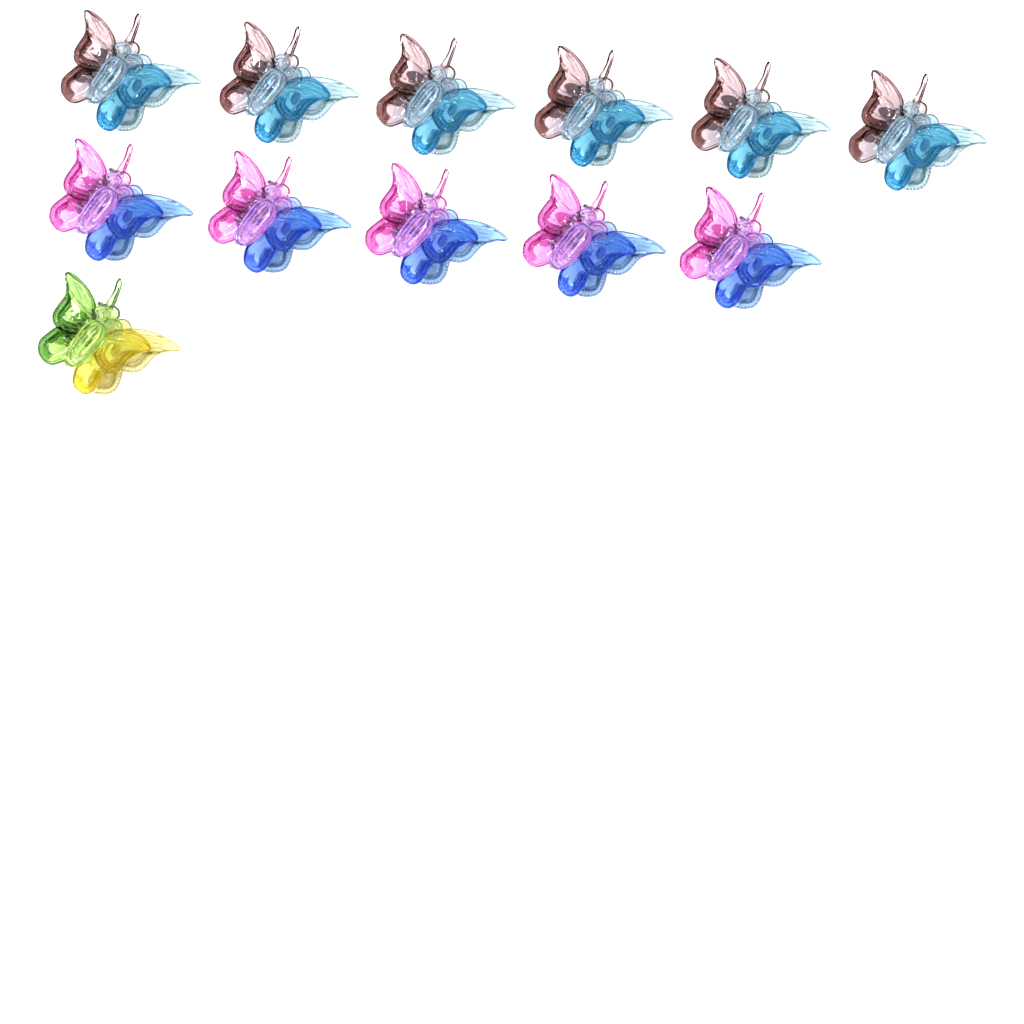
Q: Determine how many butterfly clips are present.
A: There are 12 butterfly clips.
